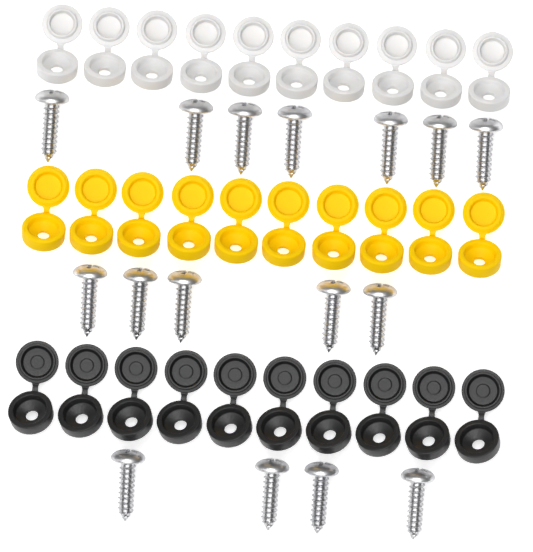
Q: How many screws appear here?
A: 16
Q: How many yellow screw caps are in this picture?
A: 10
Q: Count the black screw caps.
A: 10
